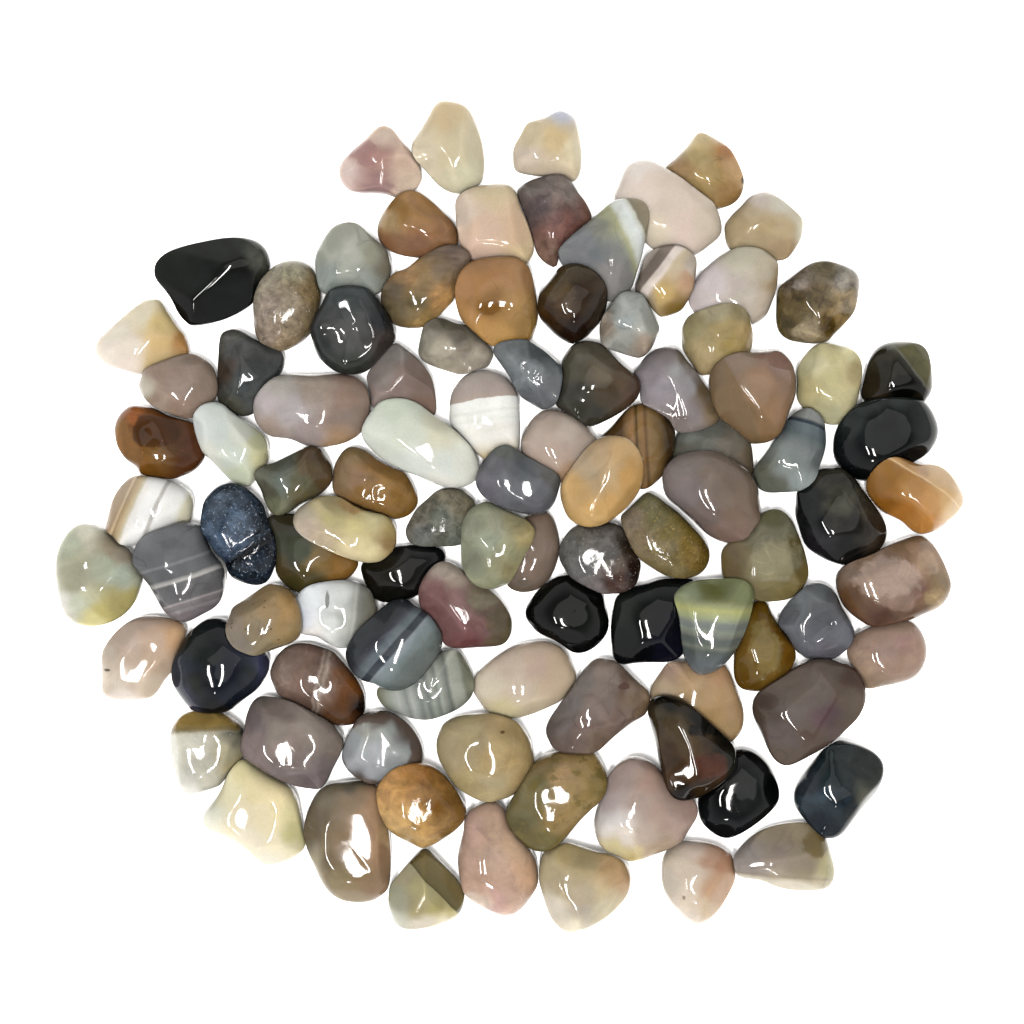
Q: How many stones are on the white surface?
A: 99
